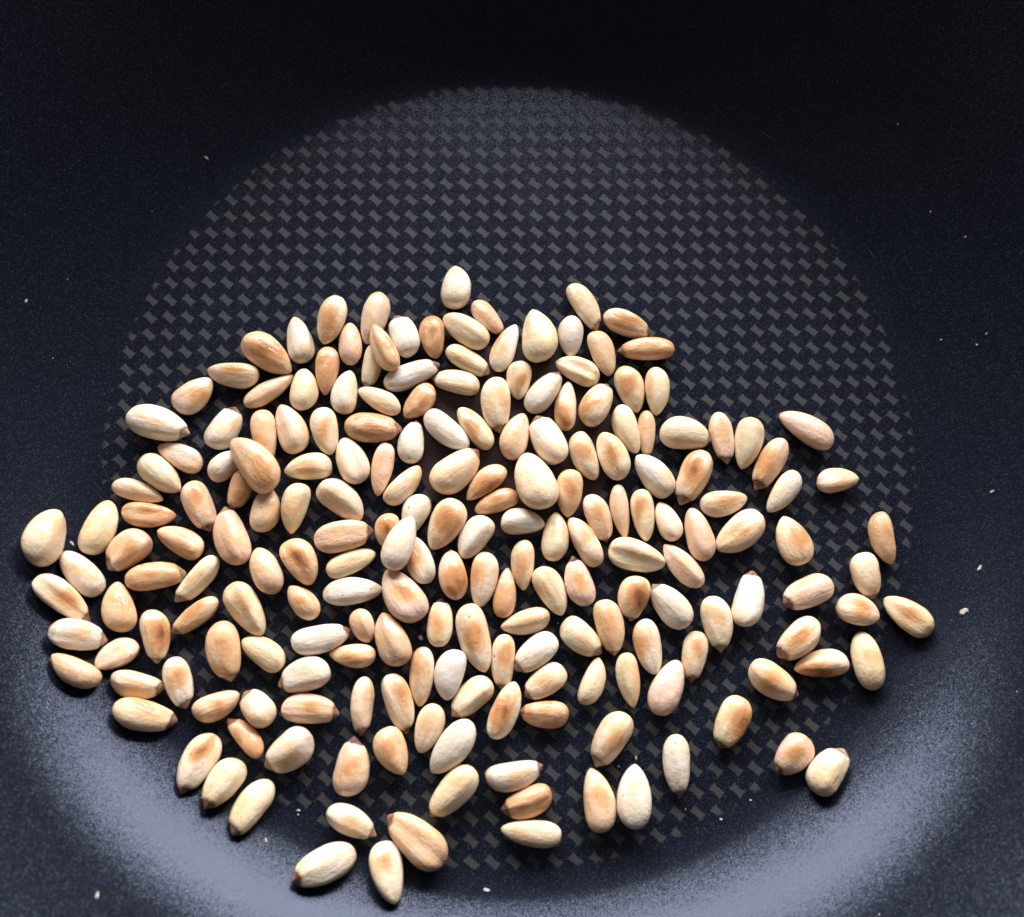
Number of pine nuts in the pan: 200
